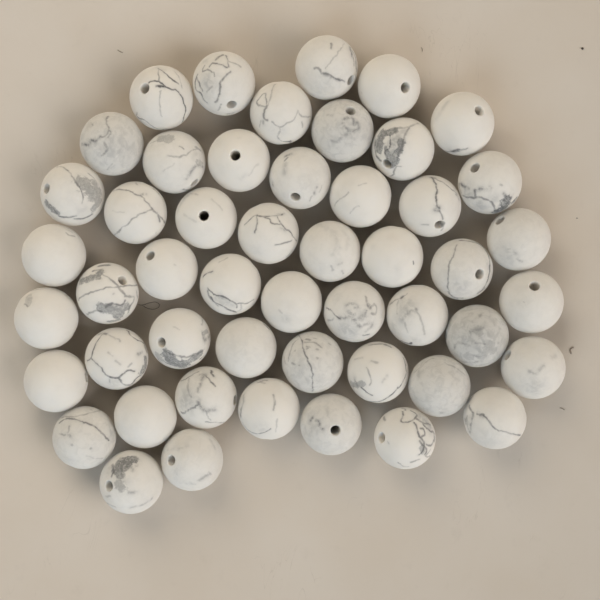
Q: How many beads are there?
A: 50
